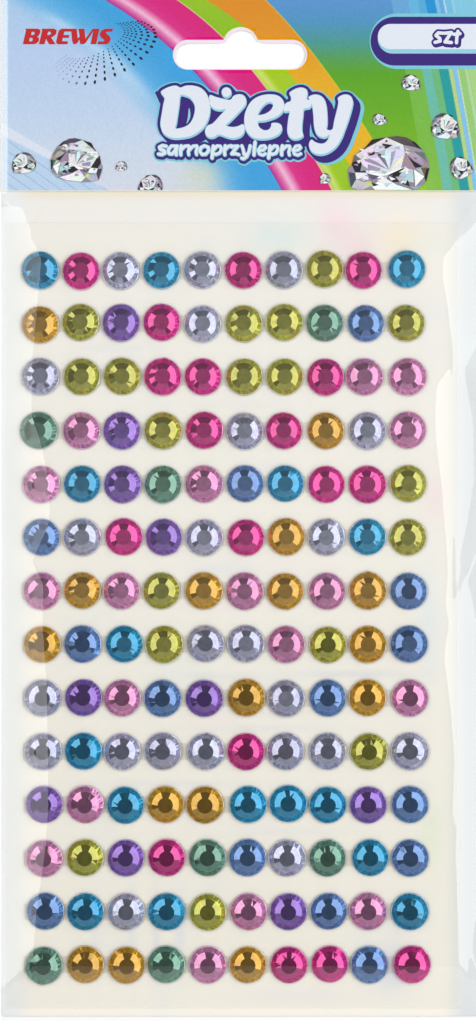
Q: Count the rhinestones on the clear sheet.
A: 140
